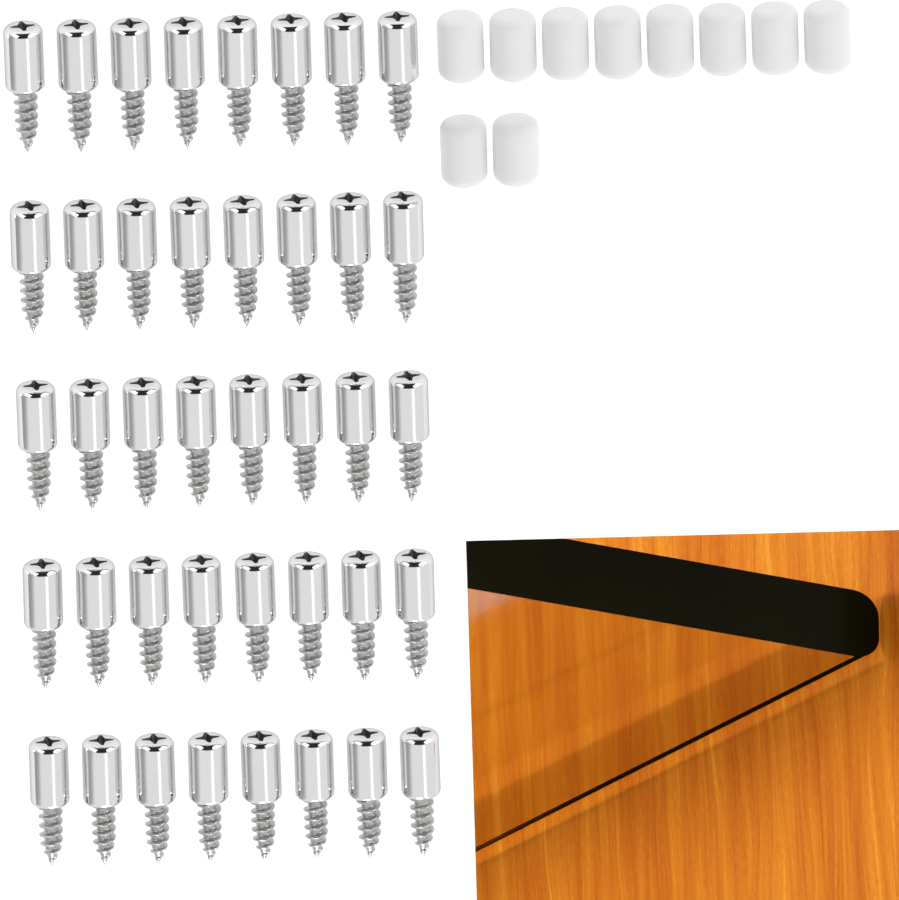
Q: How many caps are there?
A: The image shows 10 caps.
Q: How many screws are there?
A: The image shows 40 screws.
